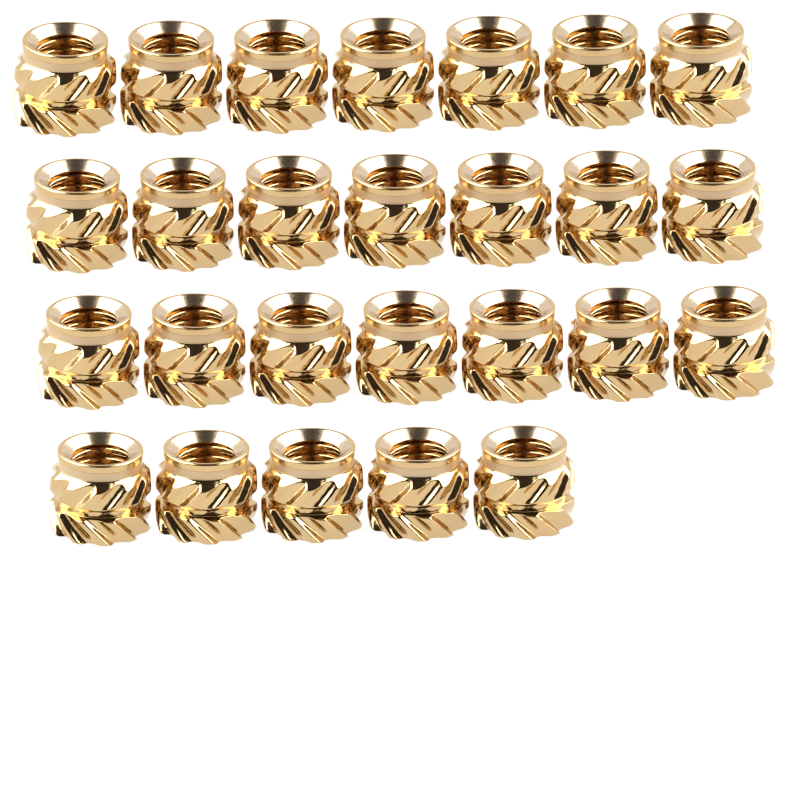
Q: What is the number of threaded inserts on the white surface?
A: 26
